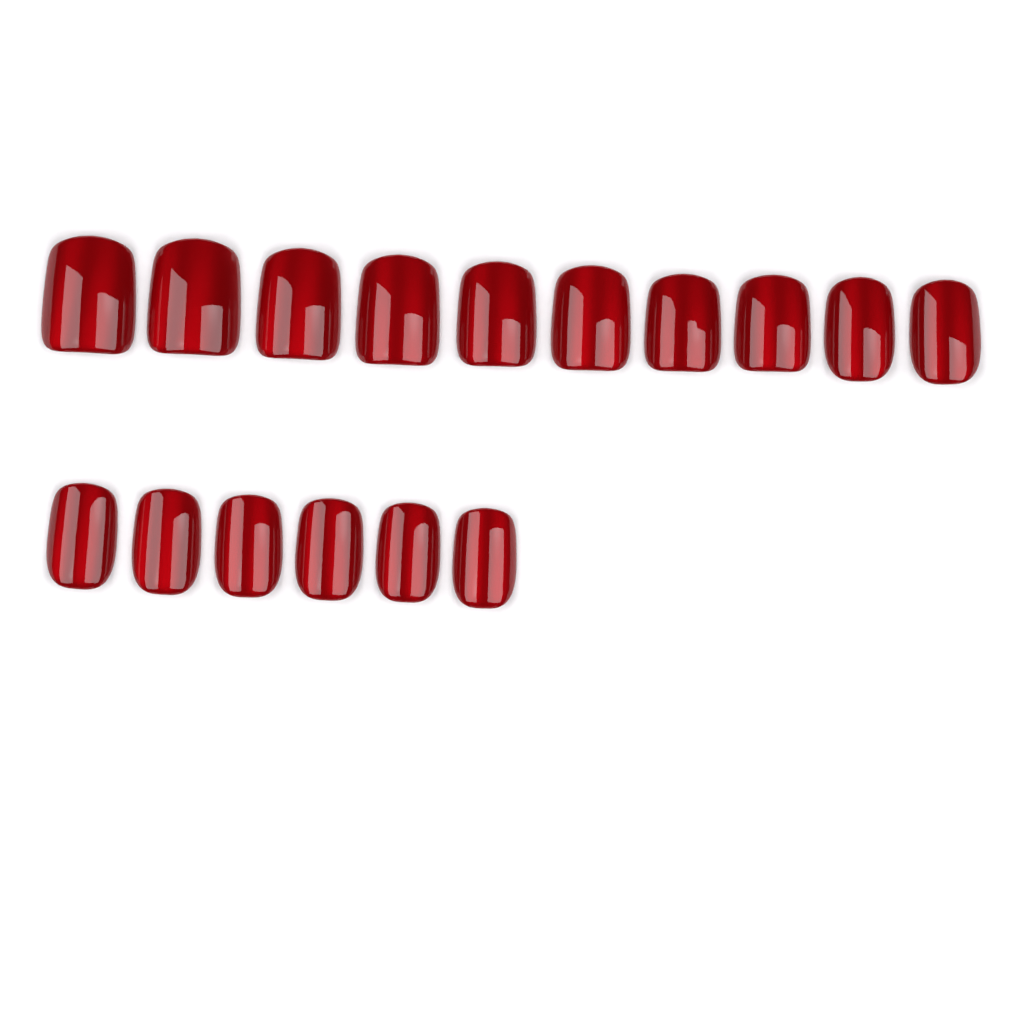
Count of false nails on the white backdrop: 16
